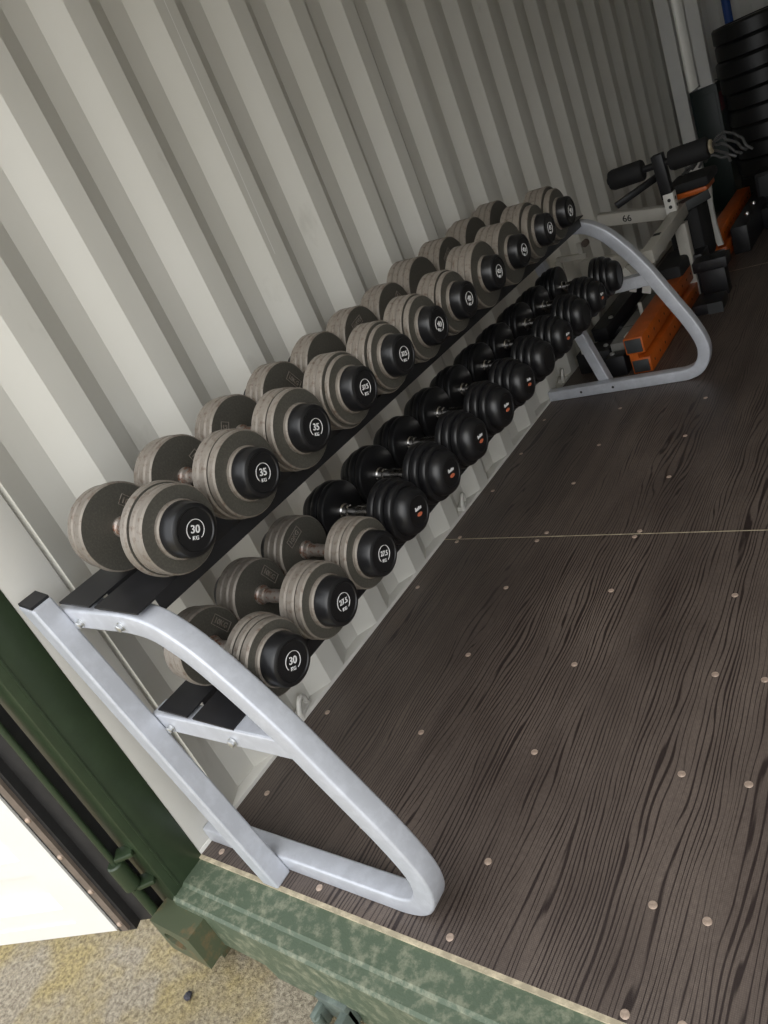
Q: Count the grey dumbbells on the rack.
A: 14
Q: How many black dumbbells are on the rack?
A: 10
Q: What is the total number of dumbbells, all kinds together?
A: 24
